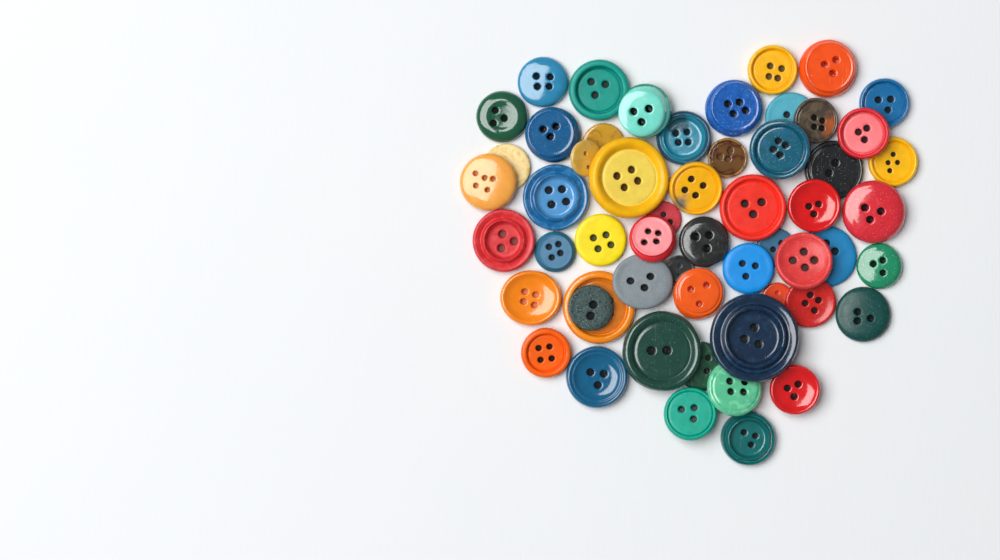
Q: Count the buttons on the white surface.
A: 56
